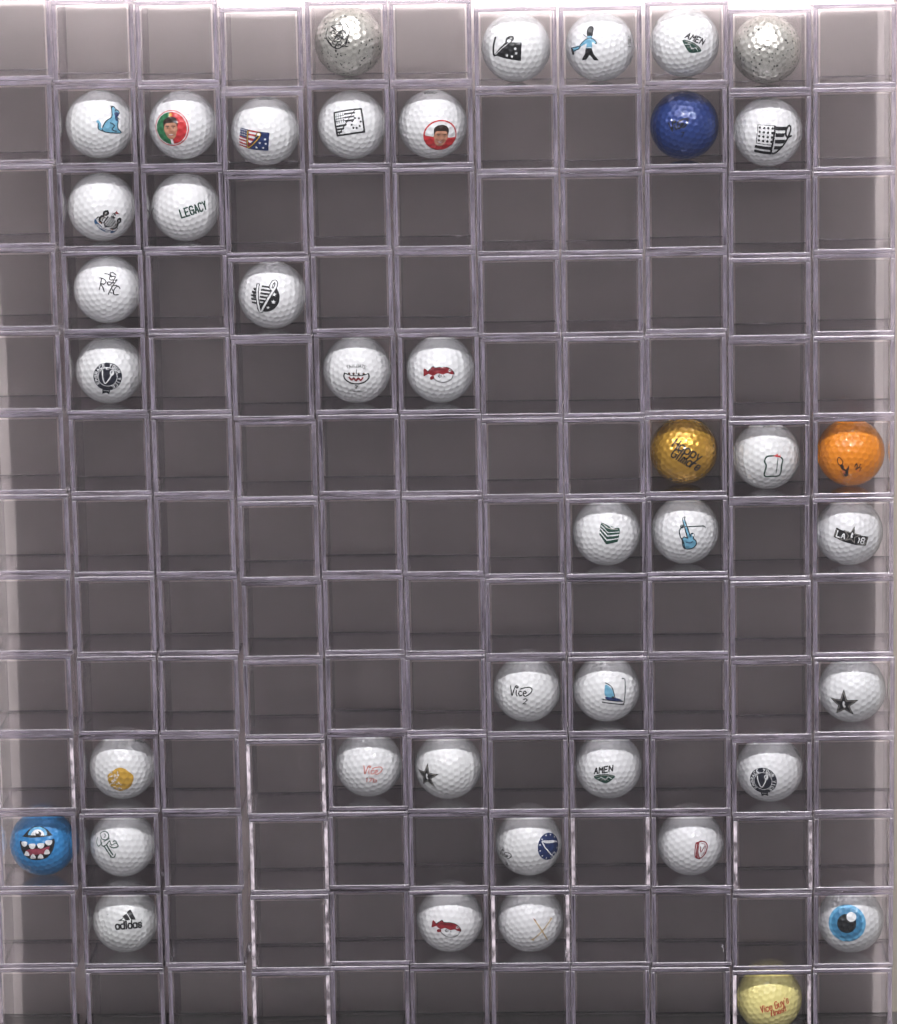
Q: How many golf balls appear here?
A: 42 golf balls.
